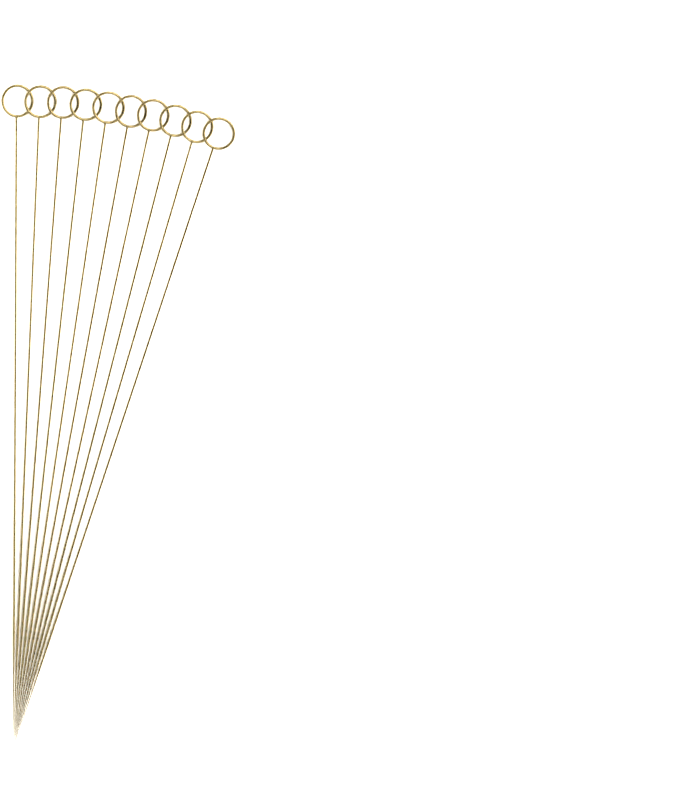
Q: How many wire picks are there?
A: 10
